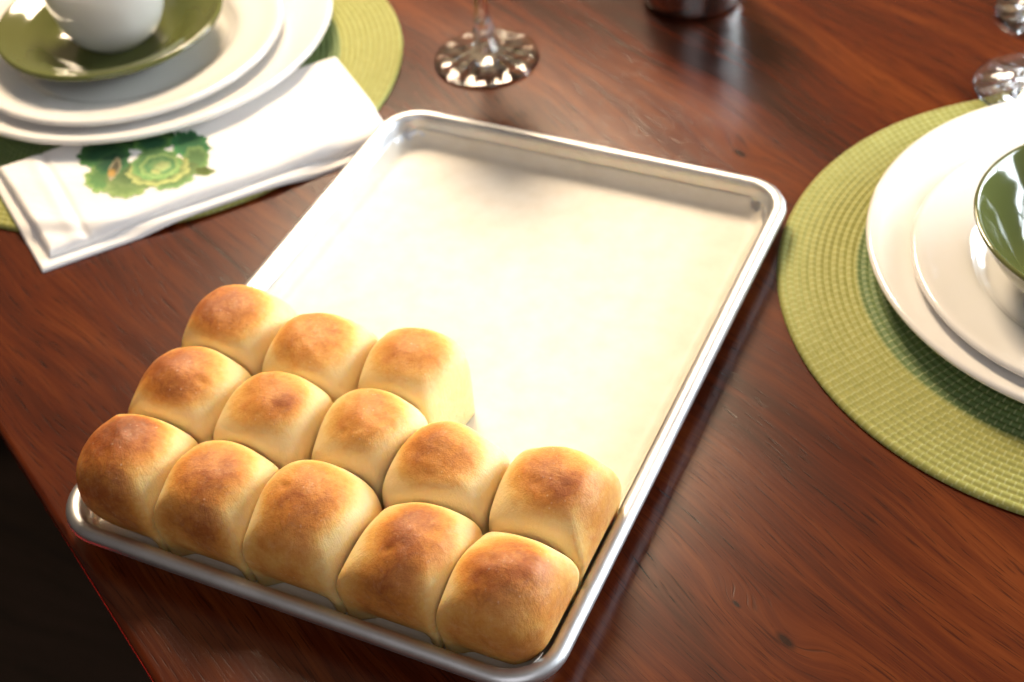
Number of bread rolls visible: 13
